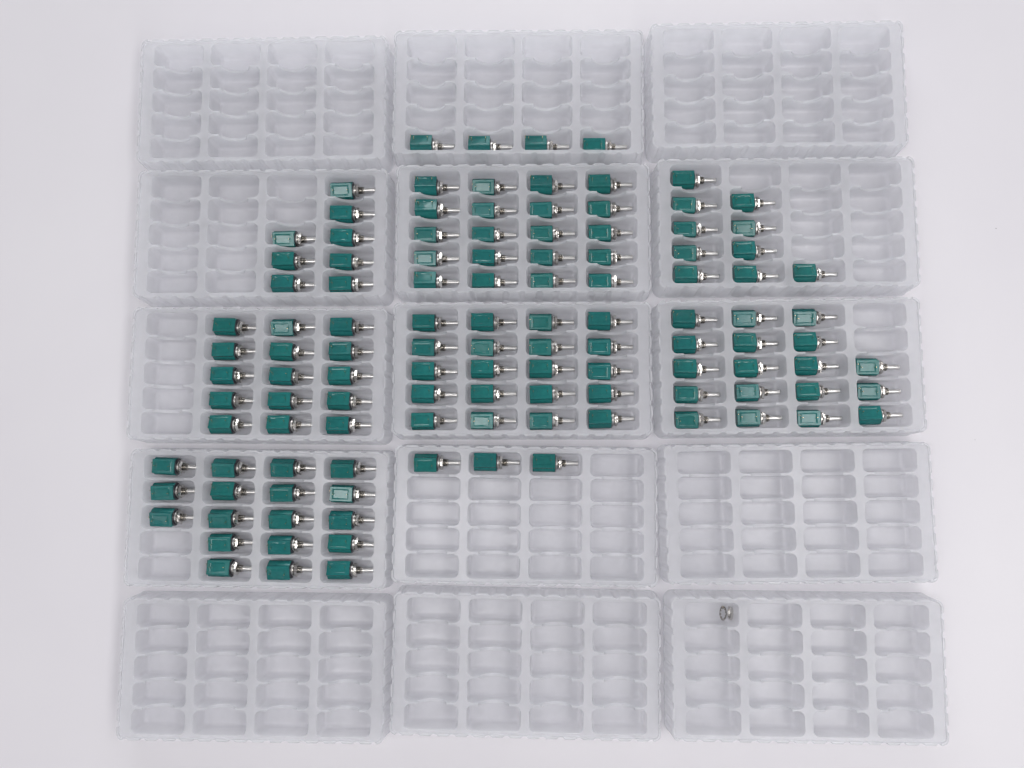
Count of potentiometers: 116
